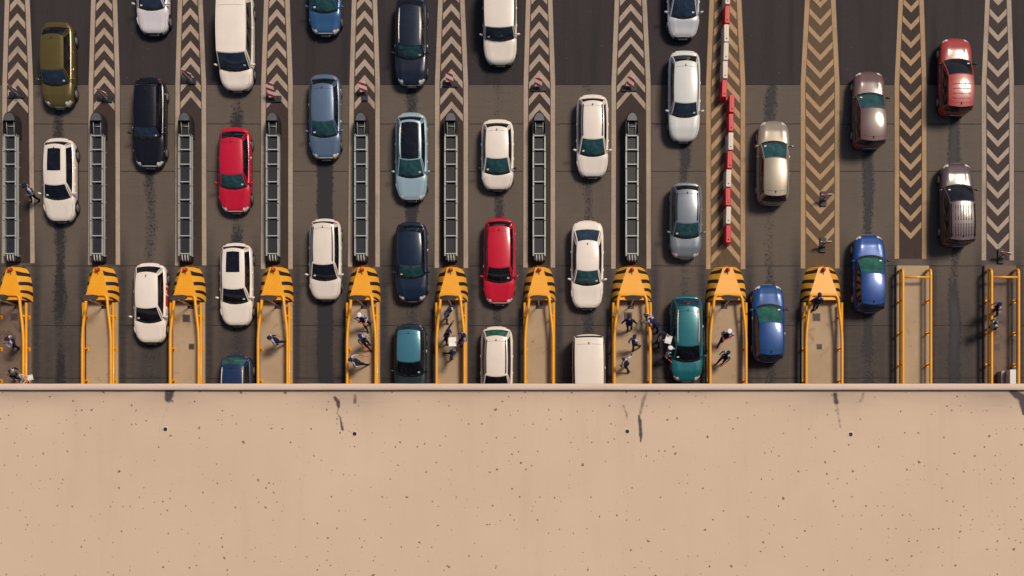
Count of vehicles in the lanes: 33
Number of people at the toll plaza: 23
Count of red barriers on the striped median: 7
